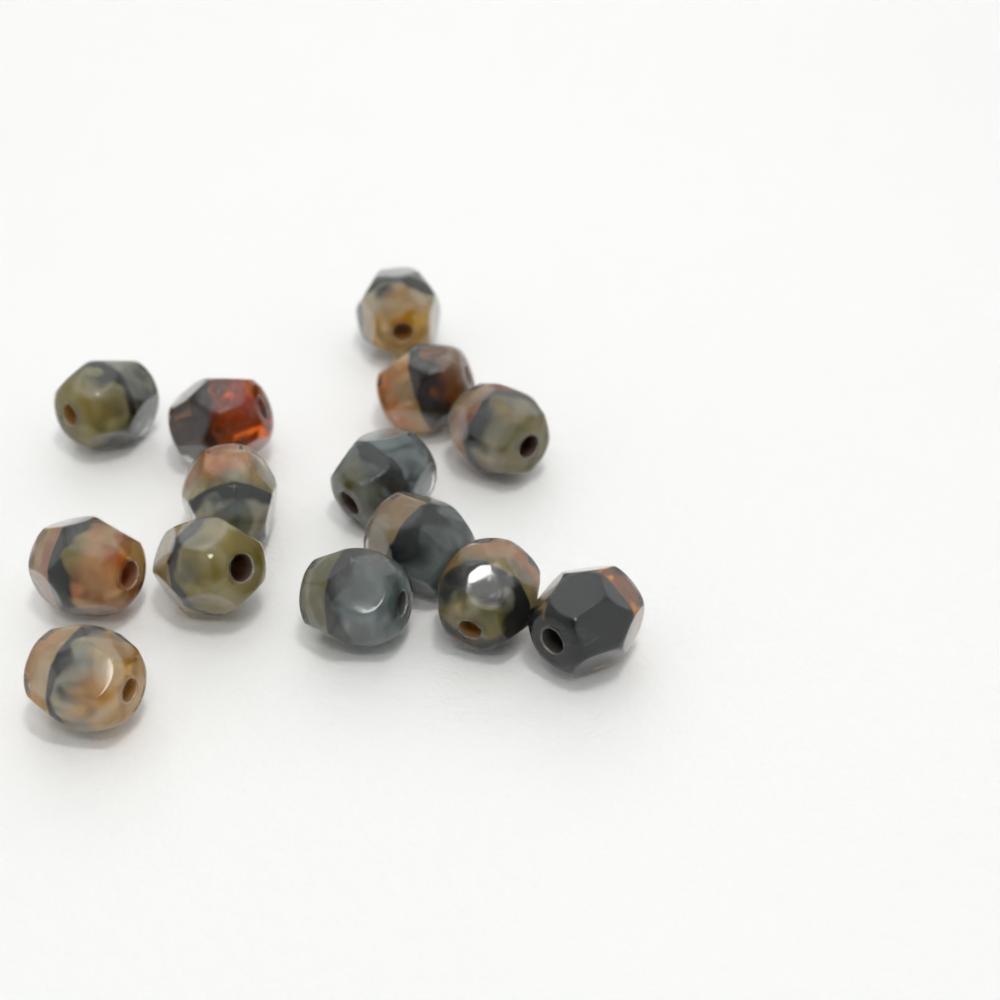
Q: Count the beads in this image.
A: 14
